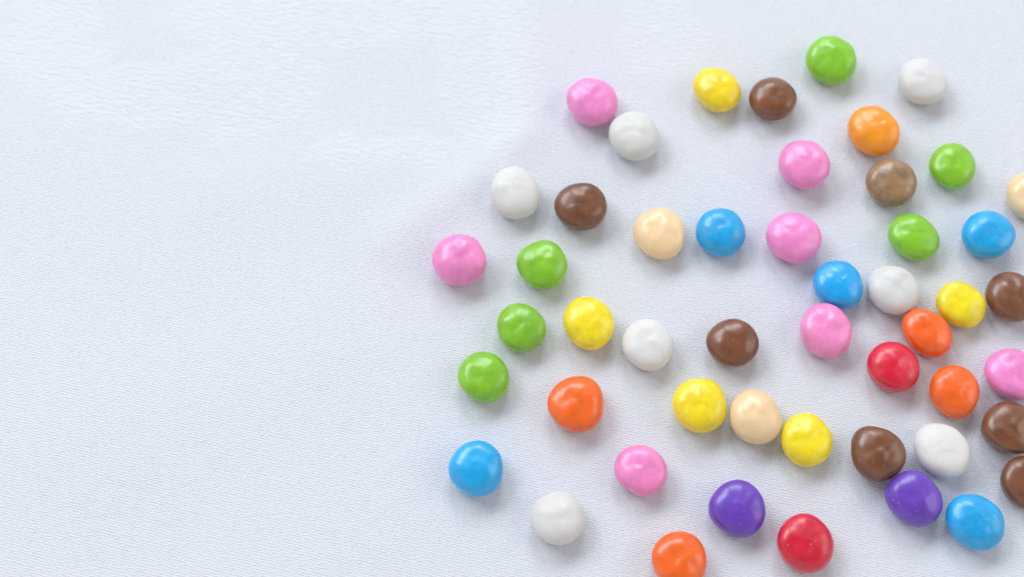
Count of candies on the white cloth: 50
